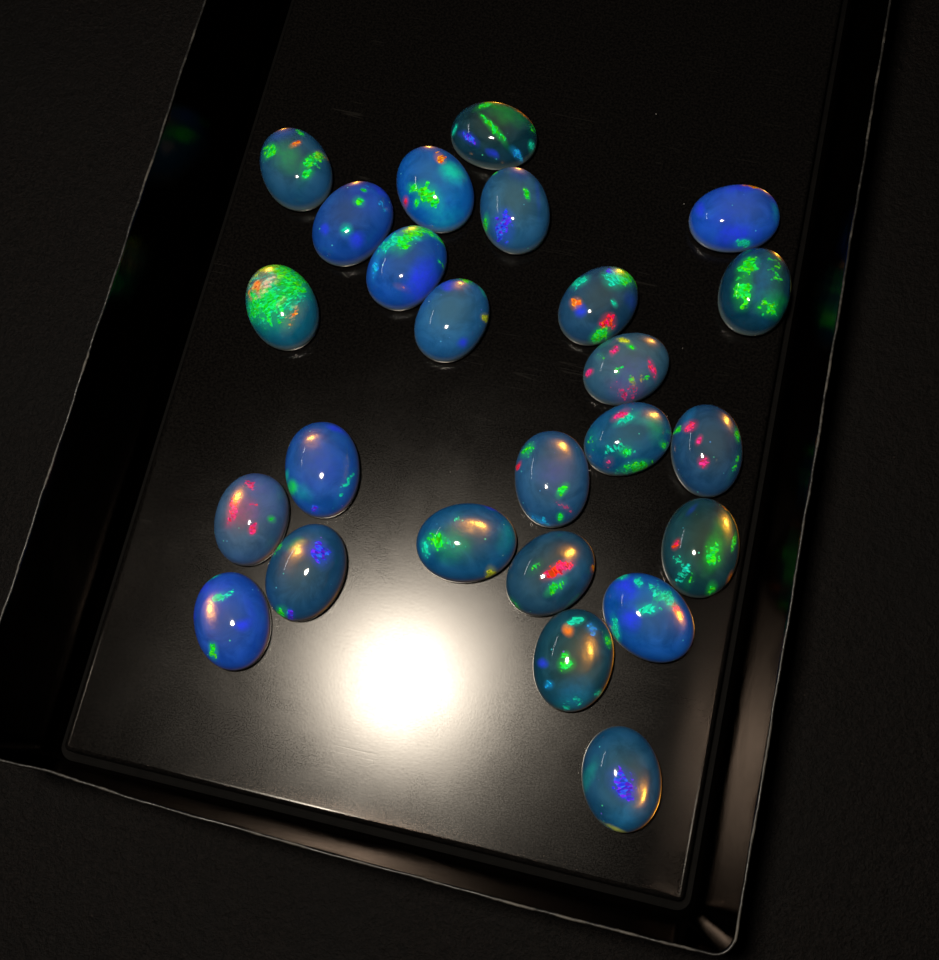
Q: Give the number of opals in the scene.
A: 25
